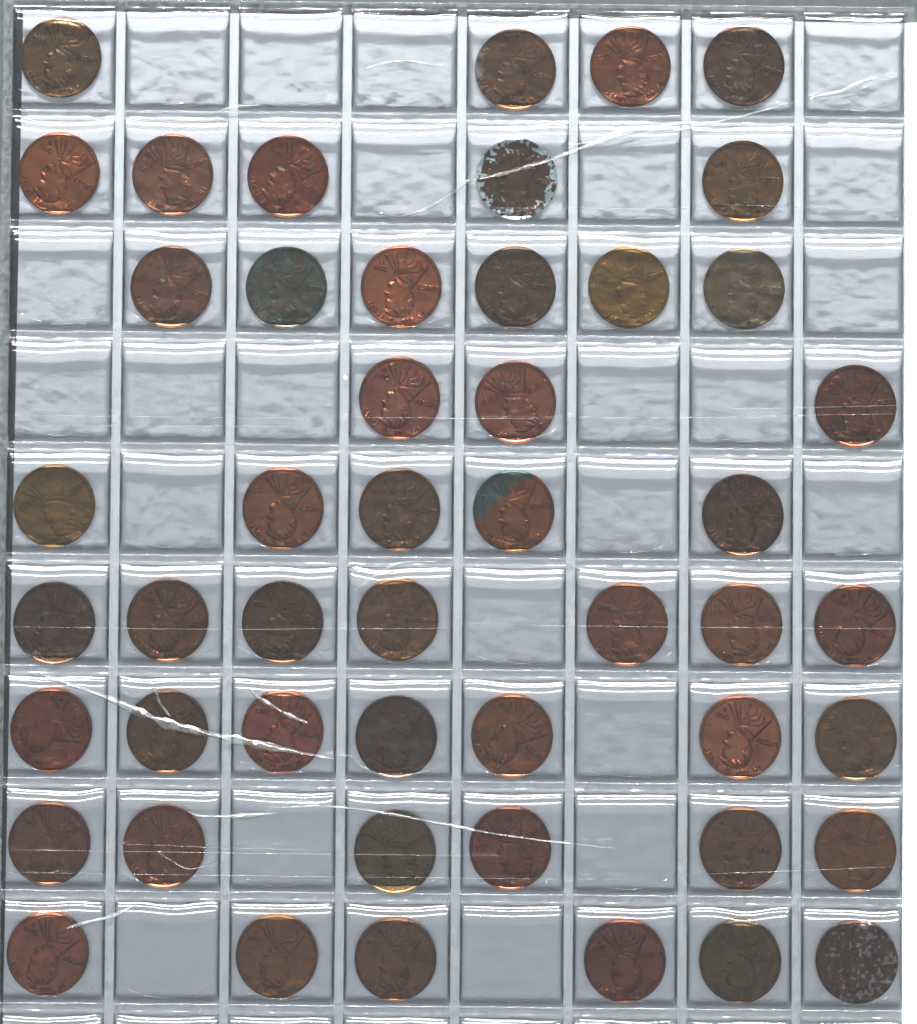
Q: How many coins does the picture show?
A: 49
